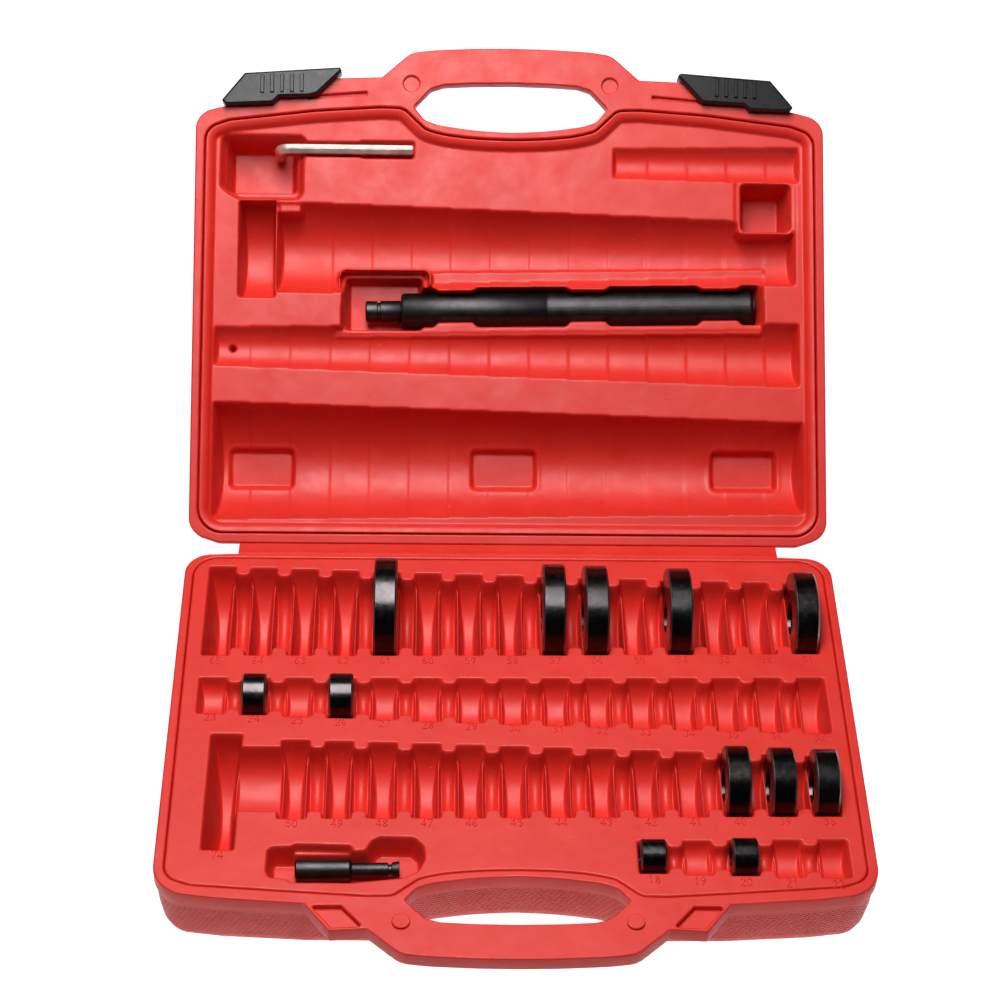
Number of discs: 12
